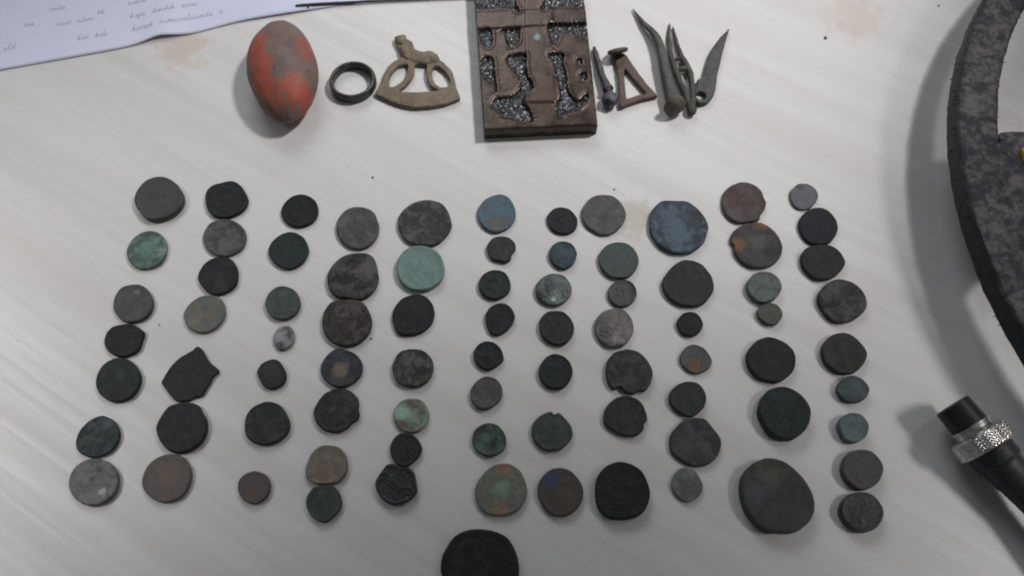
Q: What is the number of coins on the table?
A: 81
